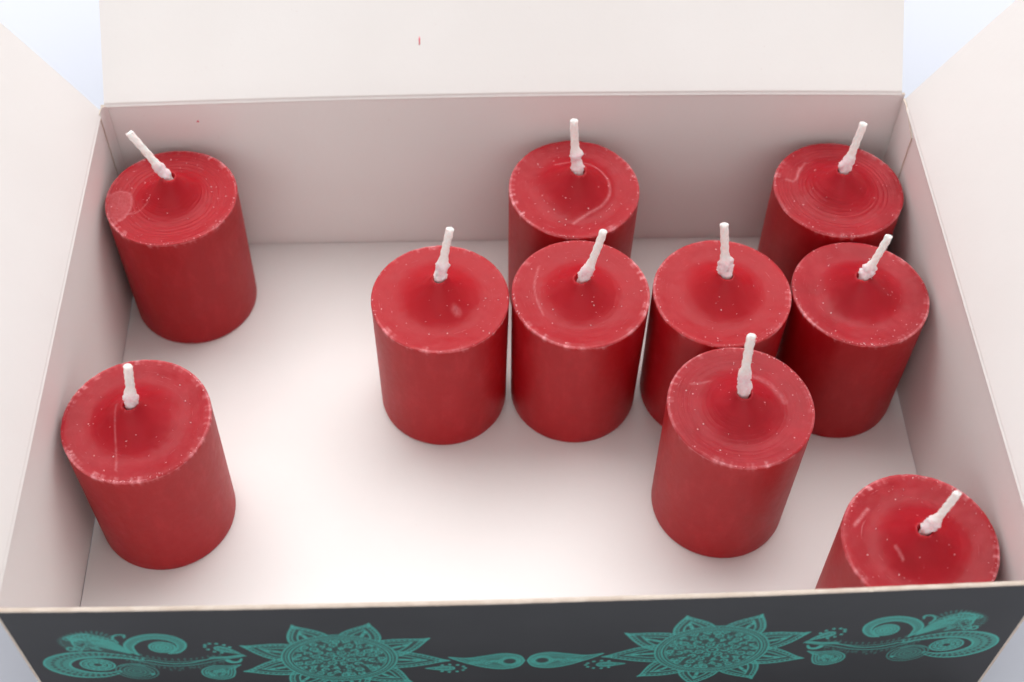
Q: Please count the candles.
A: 10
